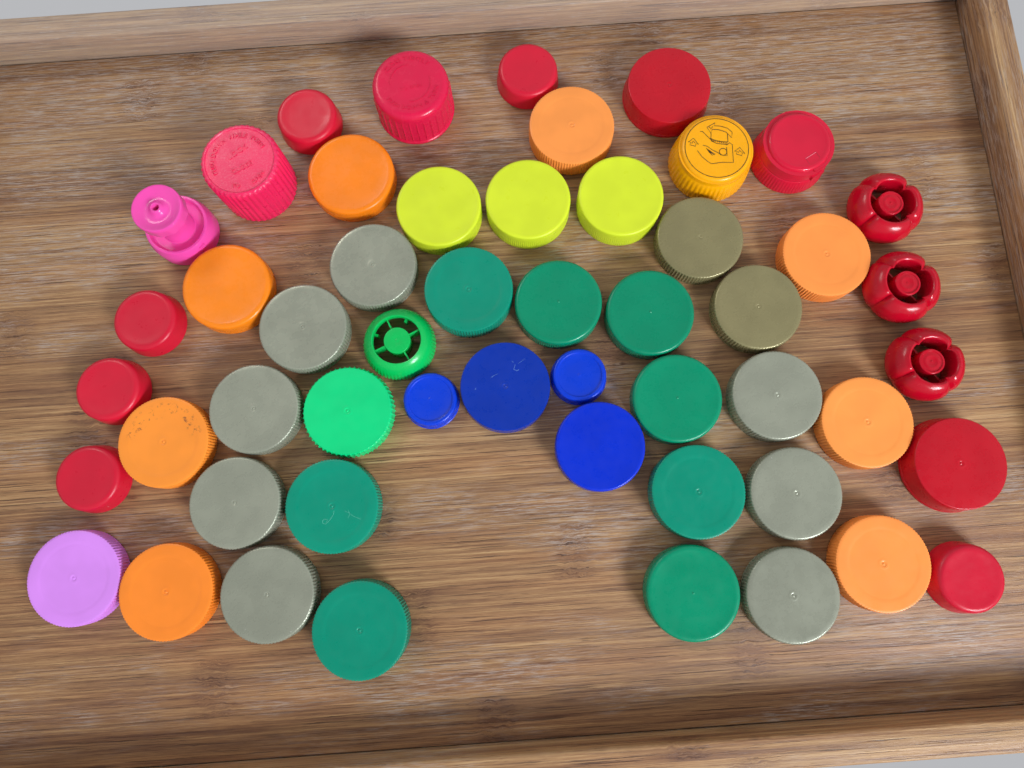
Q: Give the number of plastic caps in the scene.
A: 52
